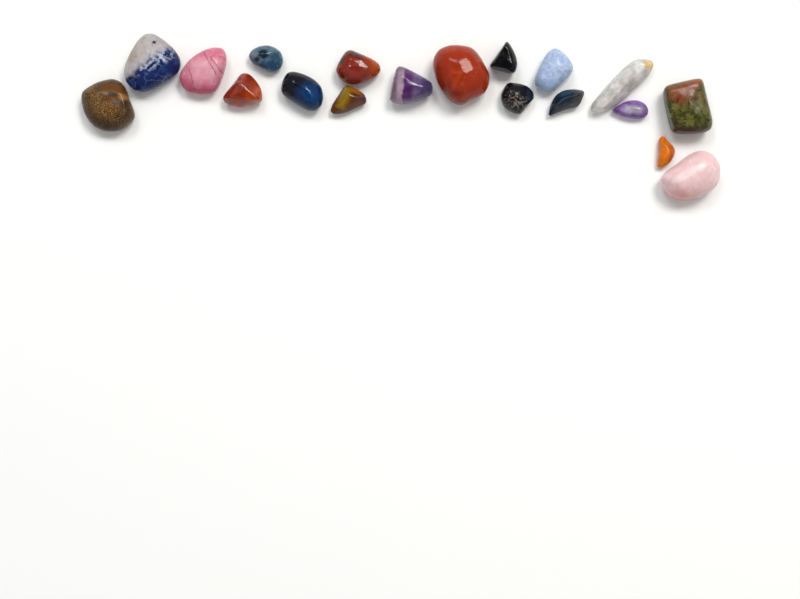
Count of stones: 19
